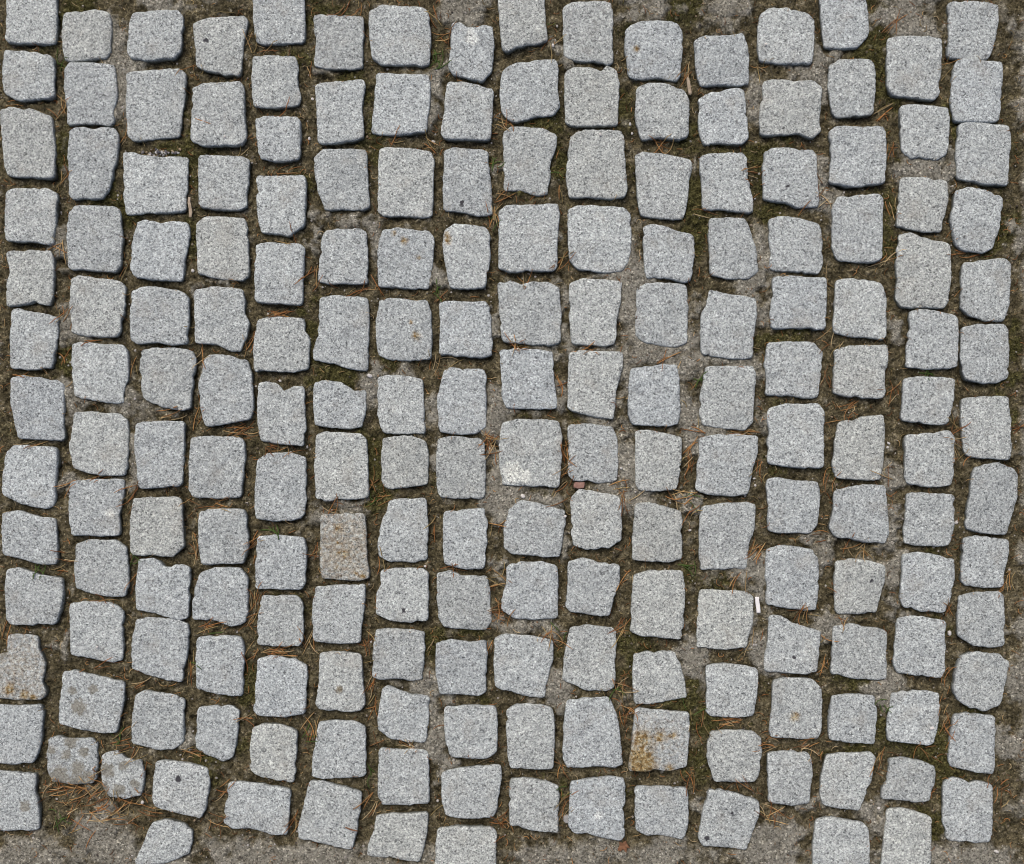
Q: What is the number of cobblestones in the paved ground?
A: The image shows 200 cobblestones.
